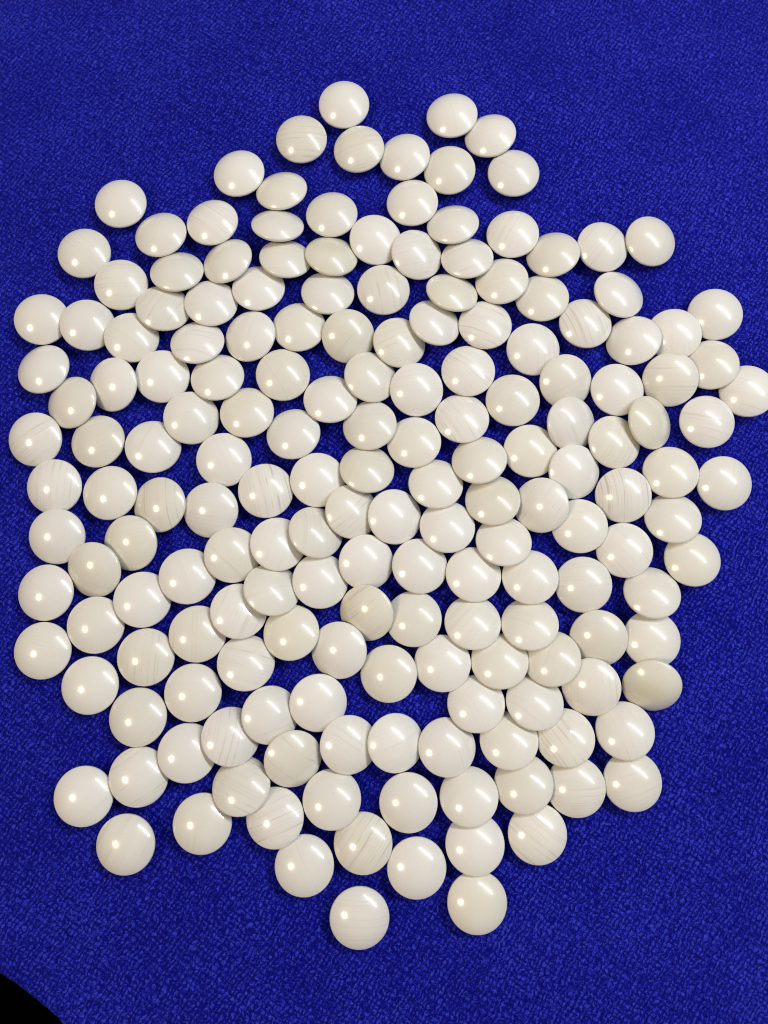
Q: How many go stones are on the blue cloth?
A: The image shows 180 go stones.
